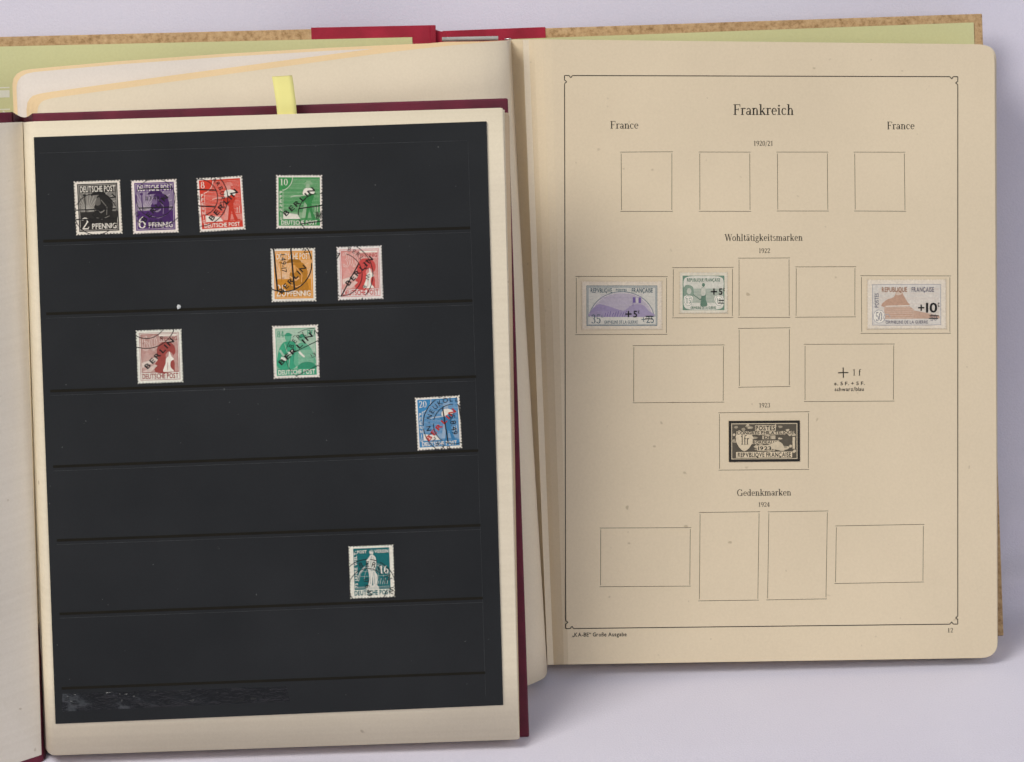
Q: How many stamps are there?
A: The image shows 14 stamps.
